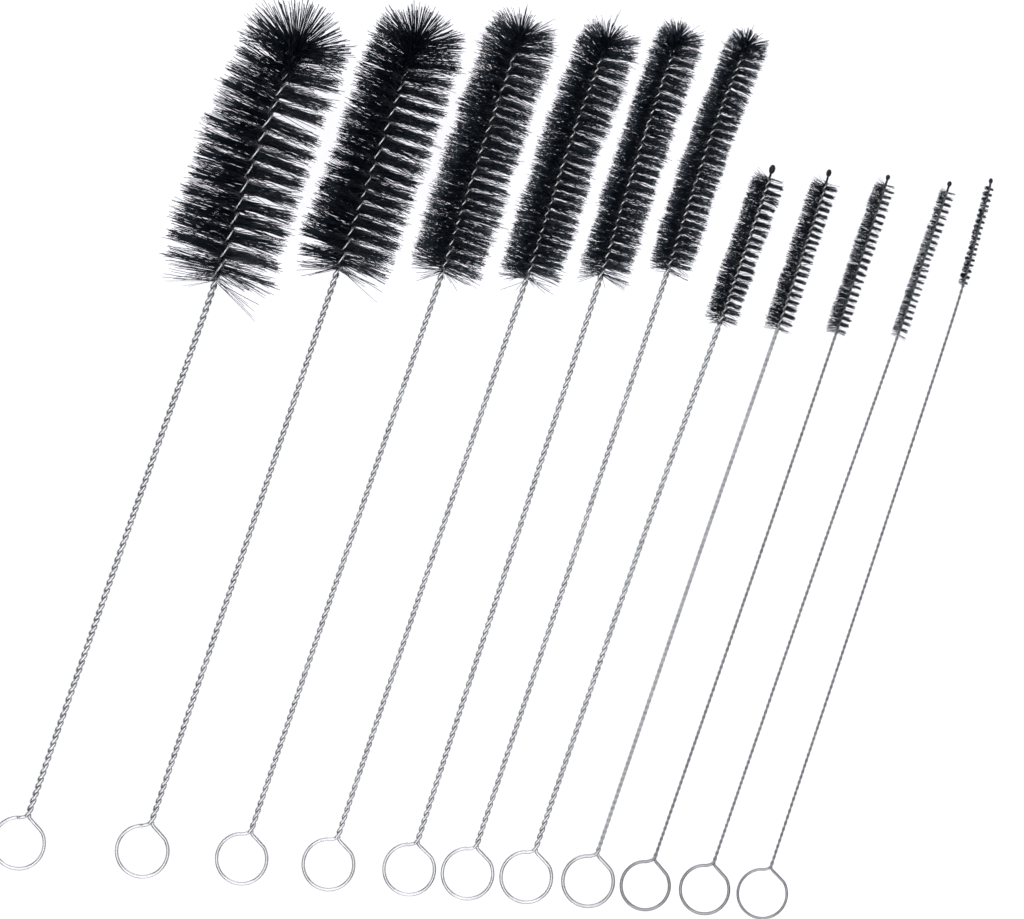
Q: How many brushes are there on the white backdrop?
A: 11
